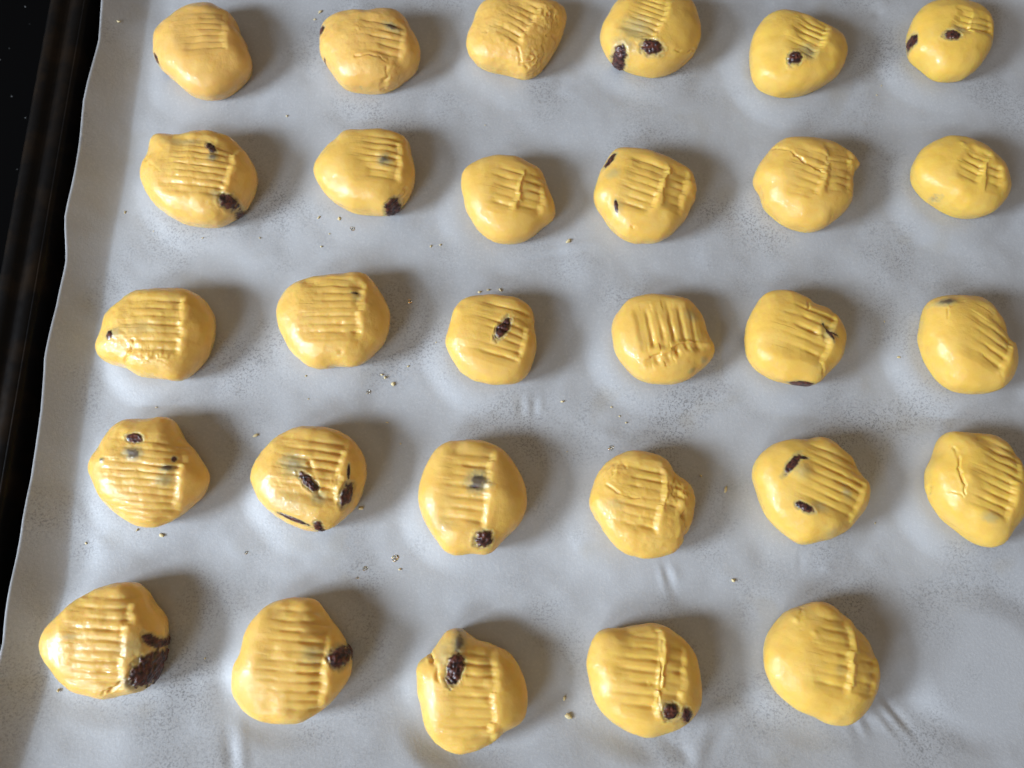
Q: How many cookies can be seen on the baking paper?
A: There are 29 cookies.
